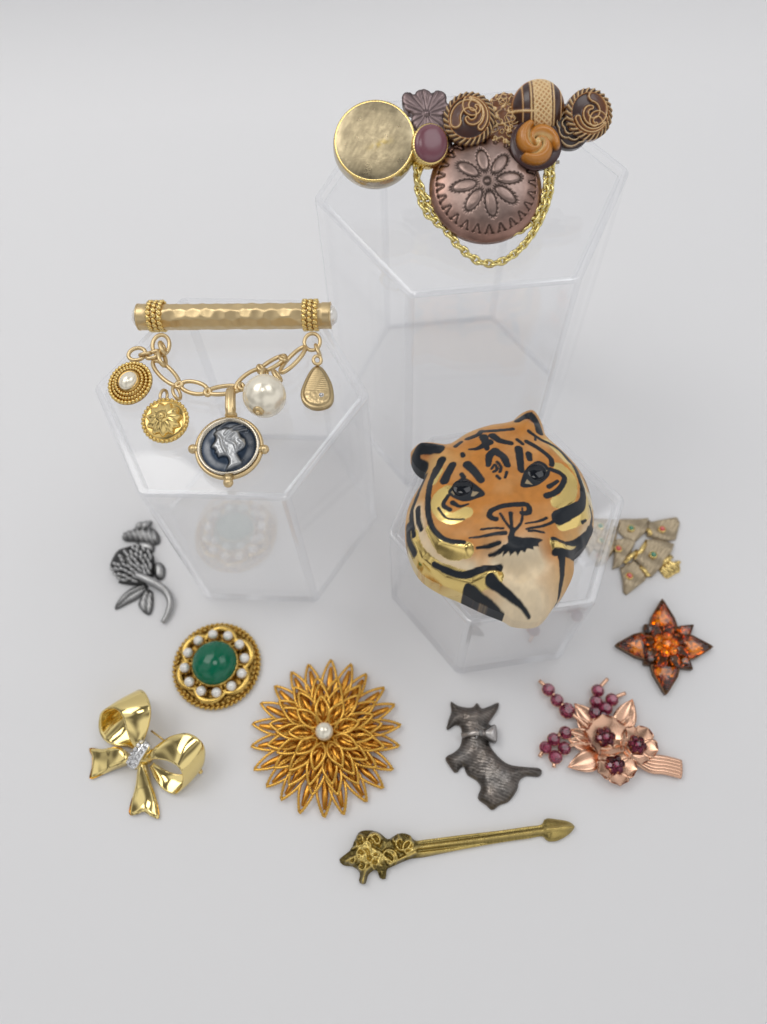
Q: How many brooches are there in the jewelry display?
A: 12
